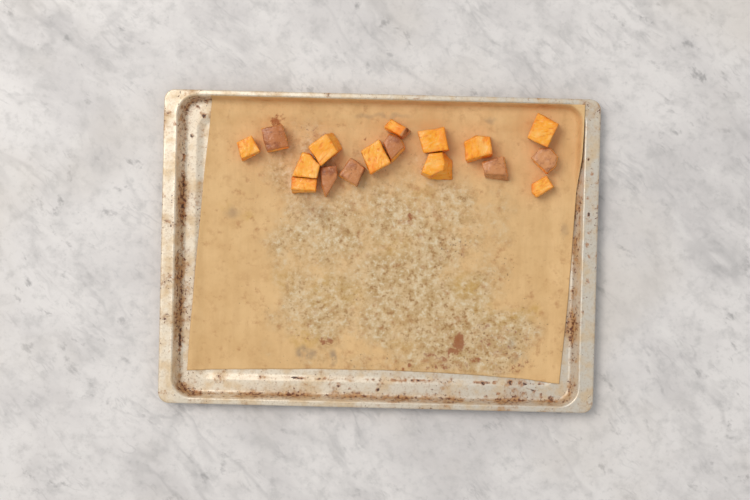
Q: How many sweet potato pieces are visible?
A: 17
